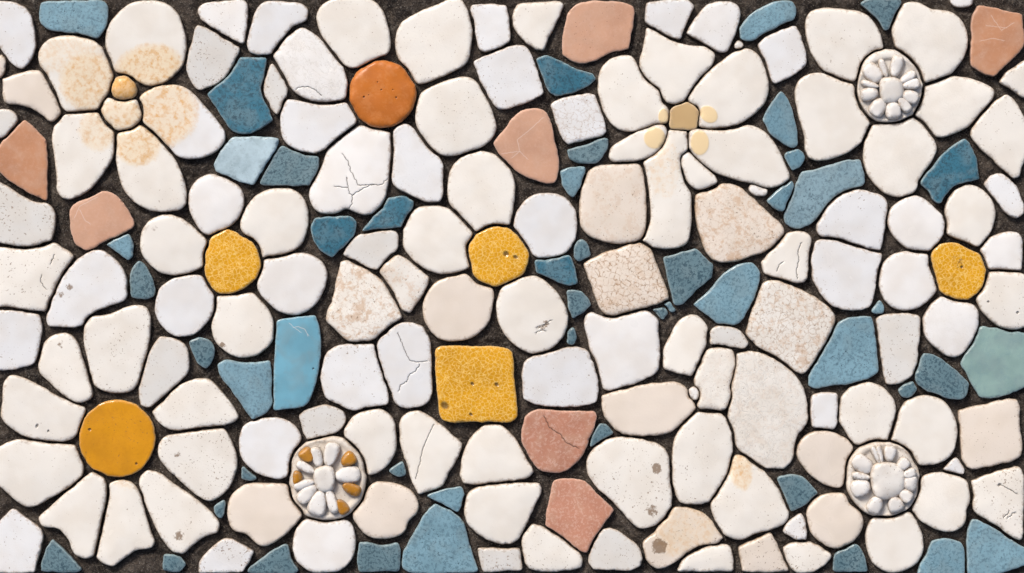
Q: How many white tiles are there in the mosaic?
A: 130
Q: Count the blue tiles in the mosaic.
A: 48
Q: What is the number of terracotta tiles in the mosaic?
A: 7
